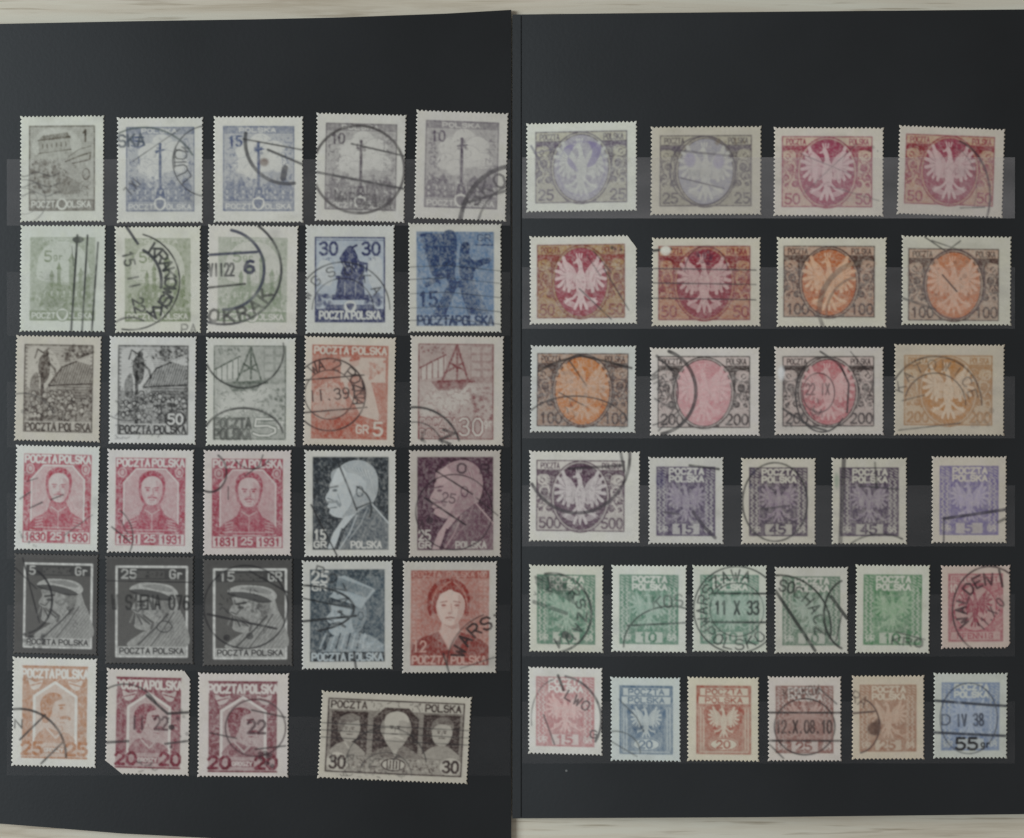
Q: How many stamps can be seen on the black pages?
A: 58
